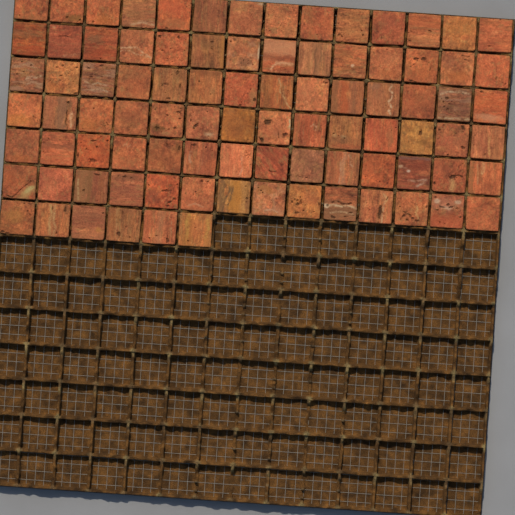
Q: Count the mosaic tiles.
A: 90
